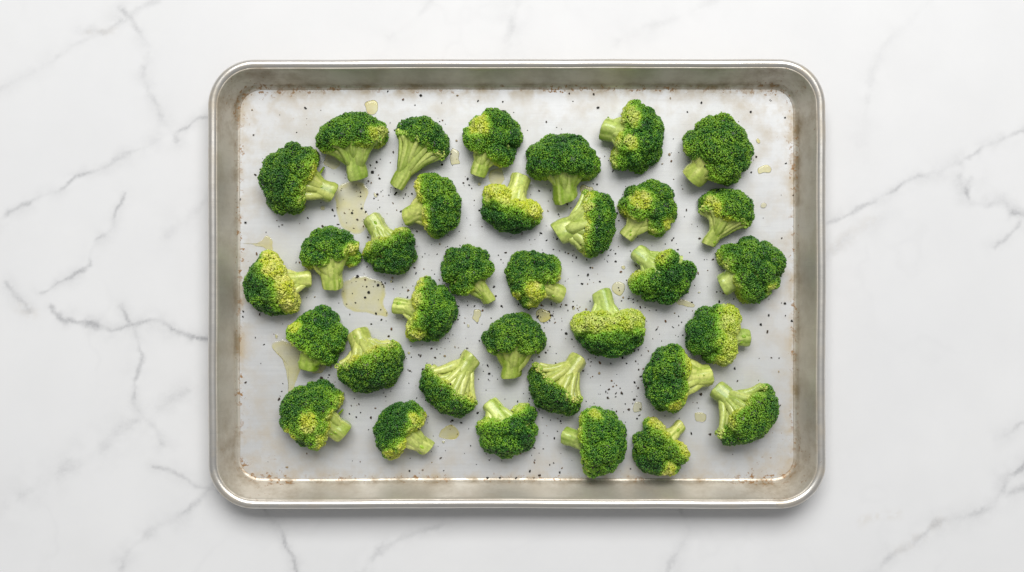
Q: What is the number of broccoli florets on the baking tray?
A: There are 34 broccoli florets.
